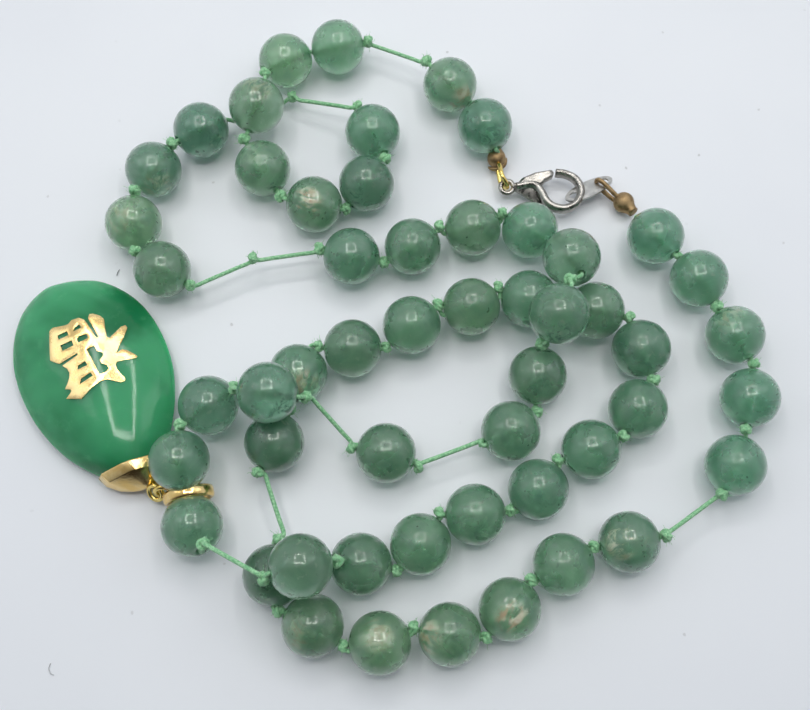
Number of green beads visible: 53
